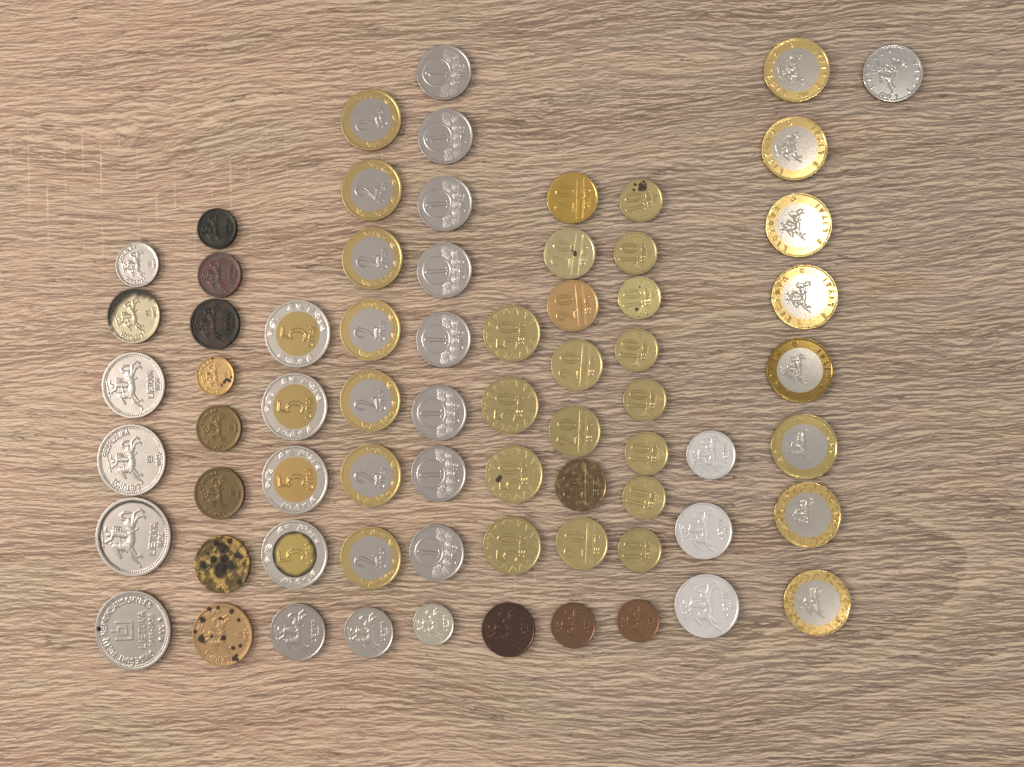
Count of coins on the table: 70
